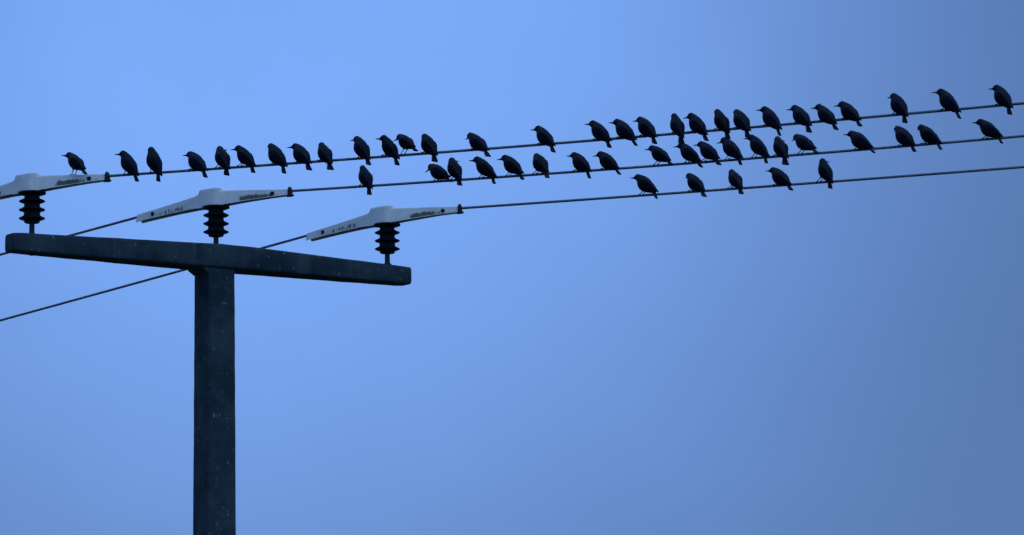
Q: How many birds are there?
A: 53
